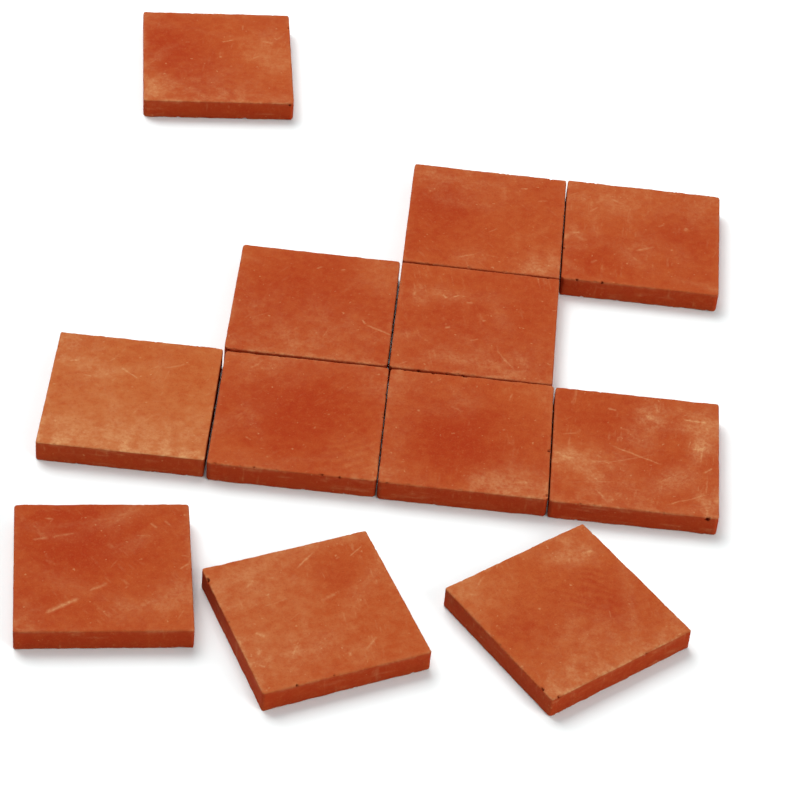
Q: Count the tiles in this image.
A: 12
